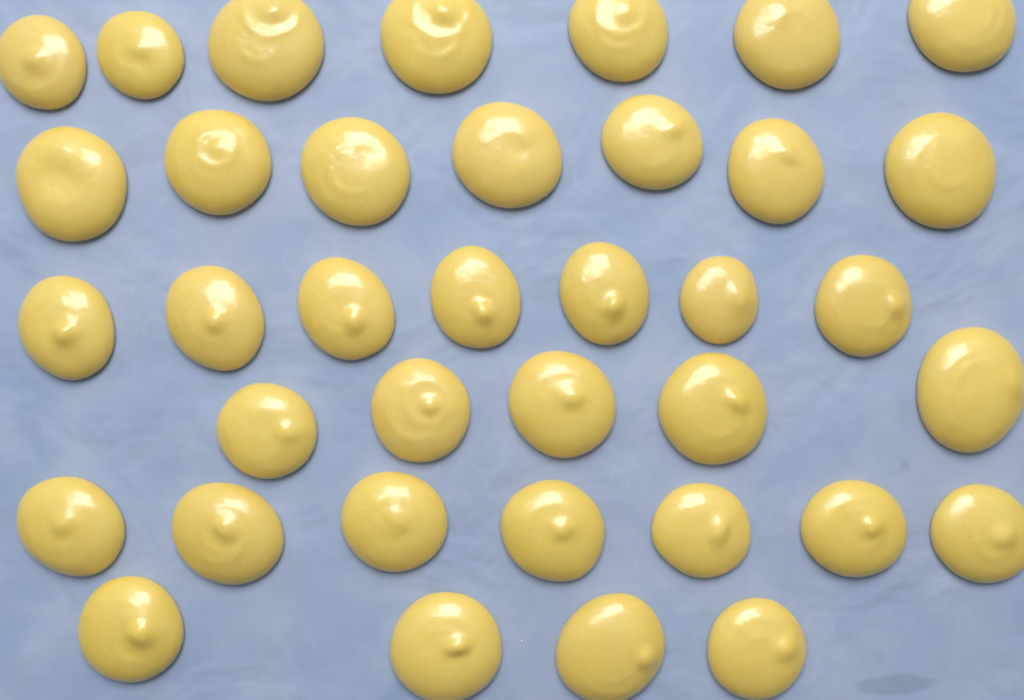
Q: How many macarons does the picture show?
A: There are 37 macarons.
